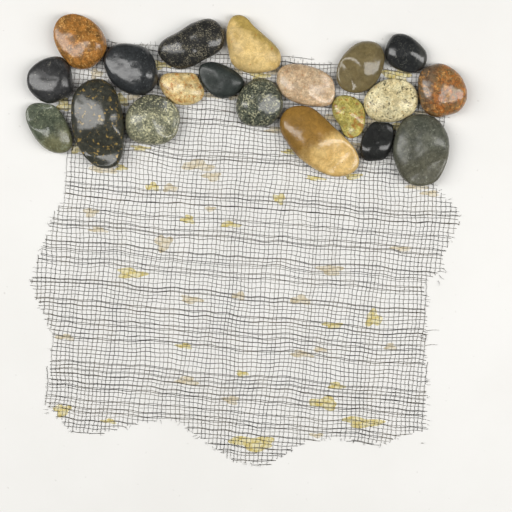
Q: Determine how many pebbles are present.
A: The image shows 20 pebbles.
